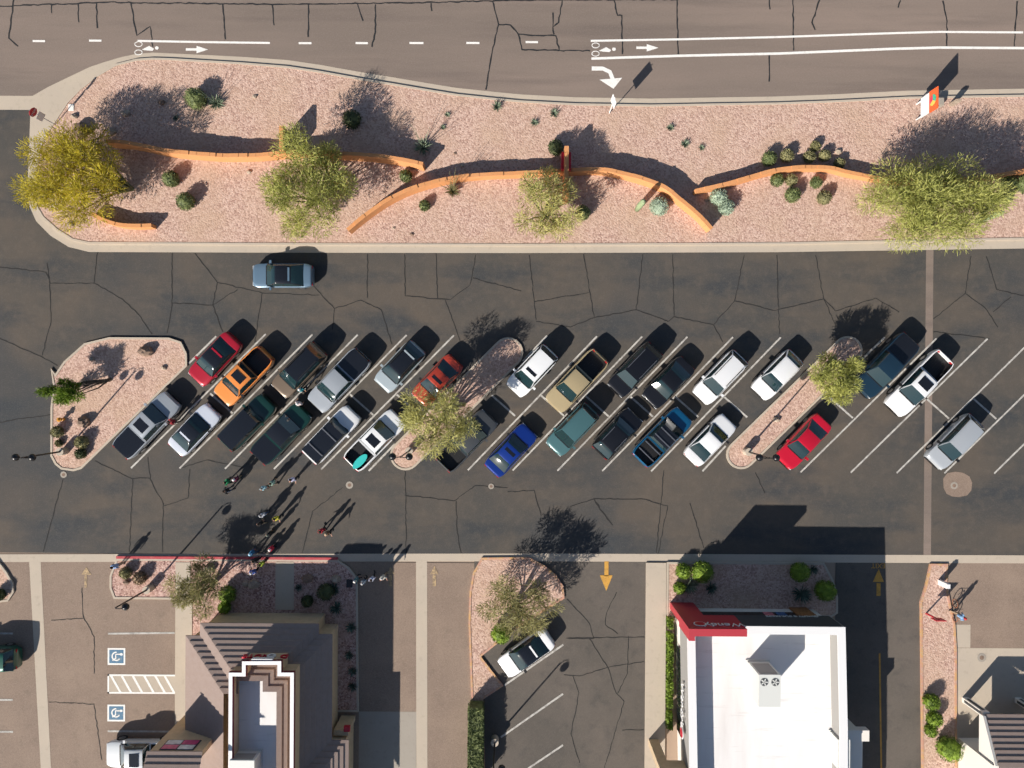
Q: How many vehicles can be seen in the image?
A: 32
